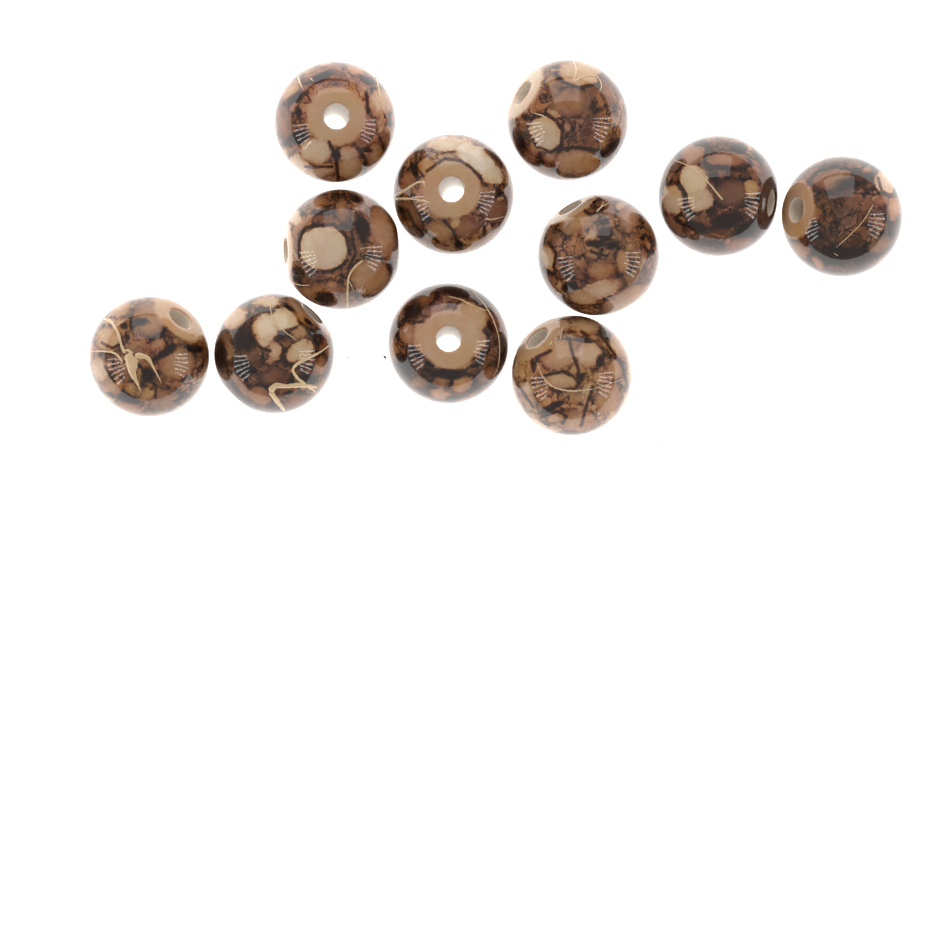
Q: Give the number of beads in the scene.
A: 11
